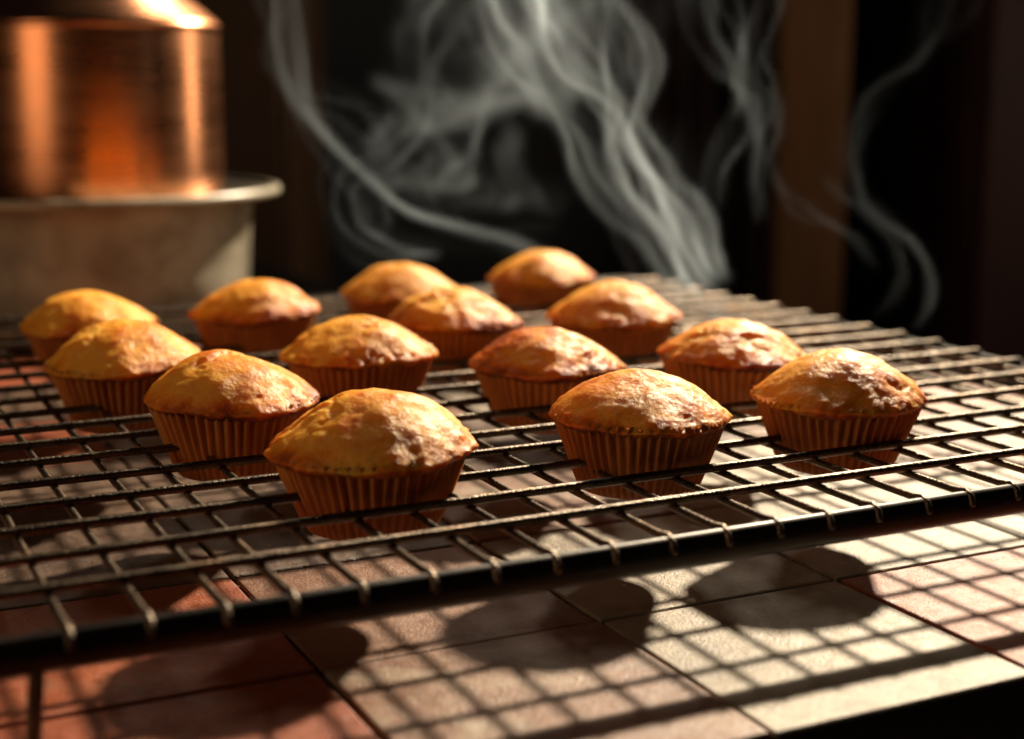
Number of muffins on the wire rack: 14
